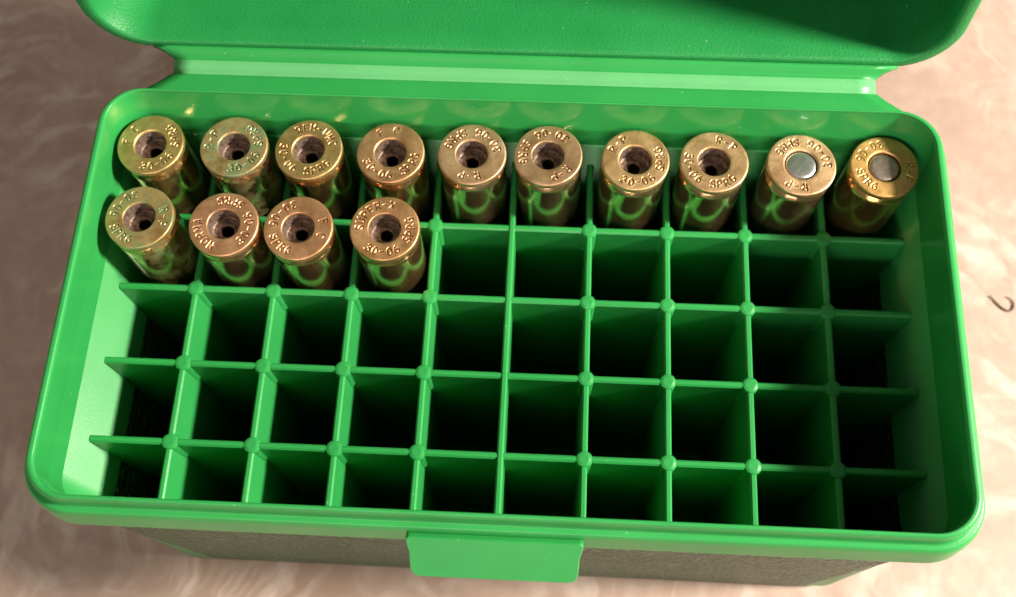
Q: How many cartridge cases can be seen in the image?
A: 14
